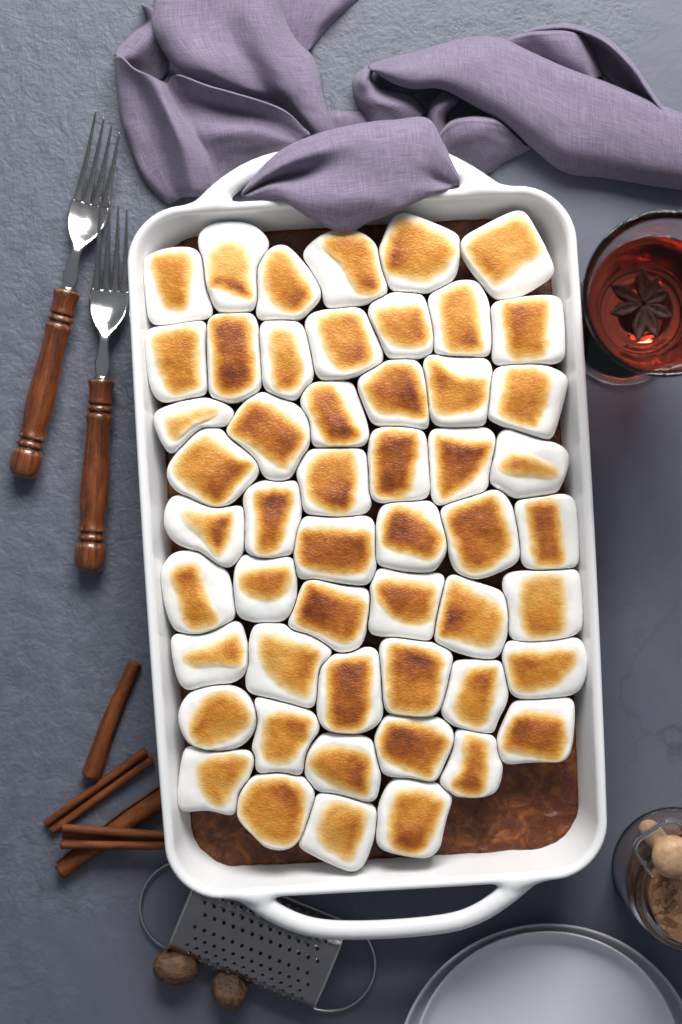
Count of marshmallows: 52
